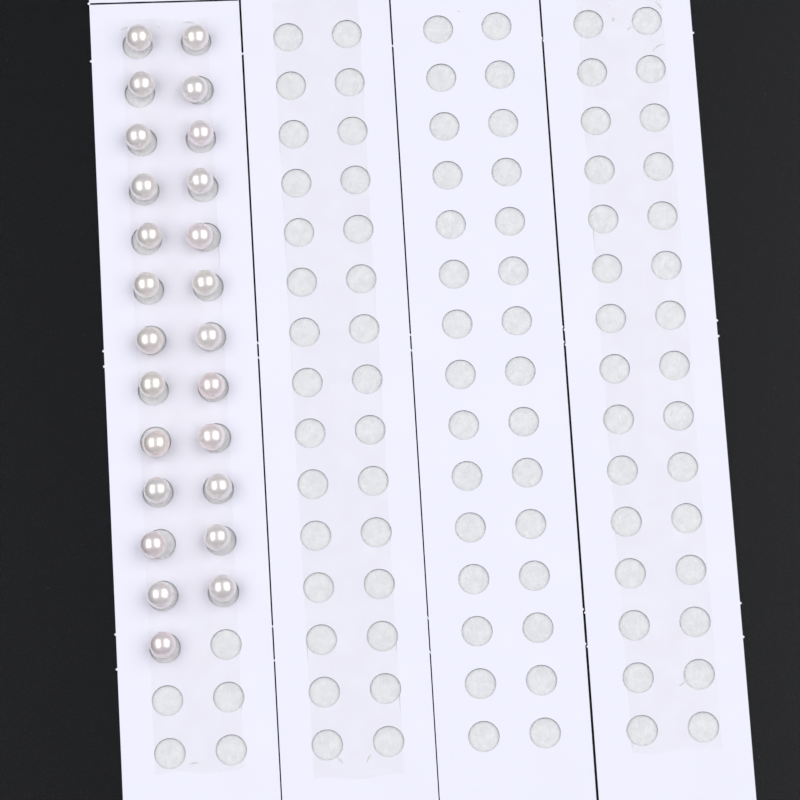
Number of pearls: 25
